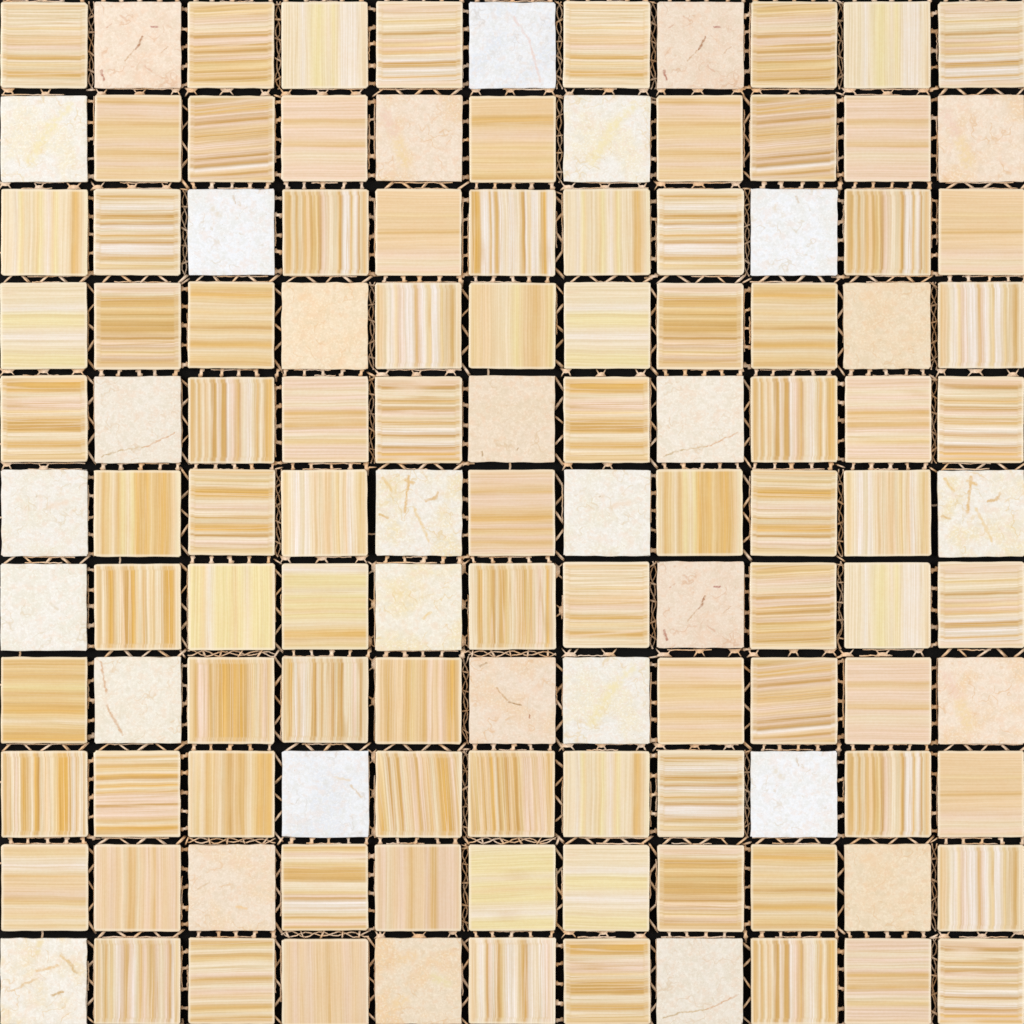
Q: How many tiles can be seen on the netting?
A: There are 121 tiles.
